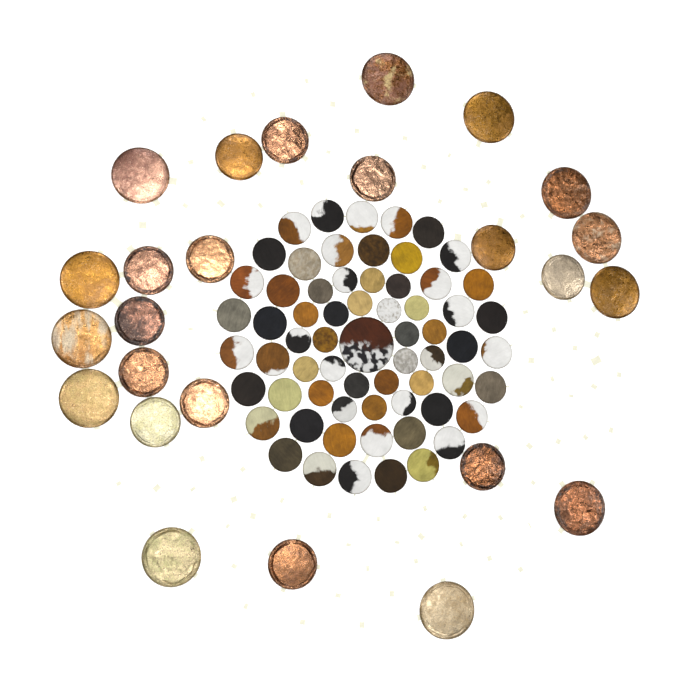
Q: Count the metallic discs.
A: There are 25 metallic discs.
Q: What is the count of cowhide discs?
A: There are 65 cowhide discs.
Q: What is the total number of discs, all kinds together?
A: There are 90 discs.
